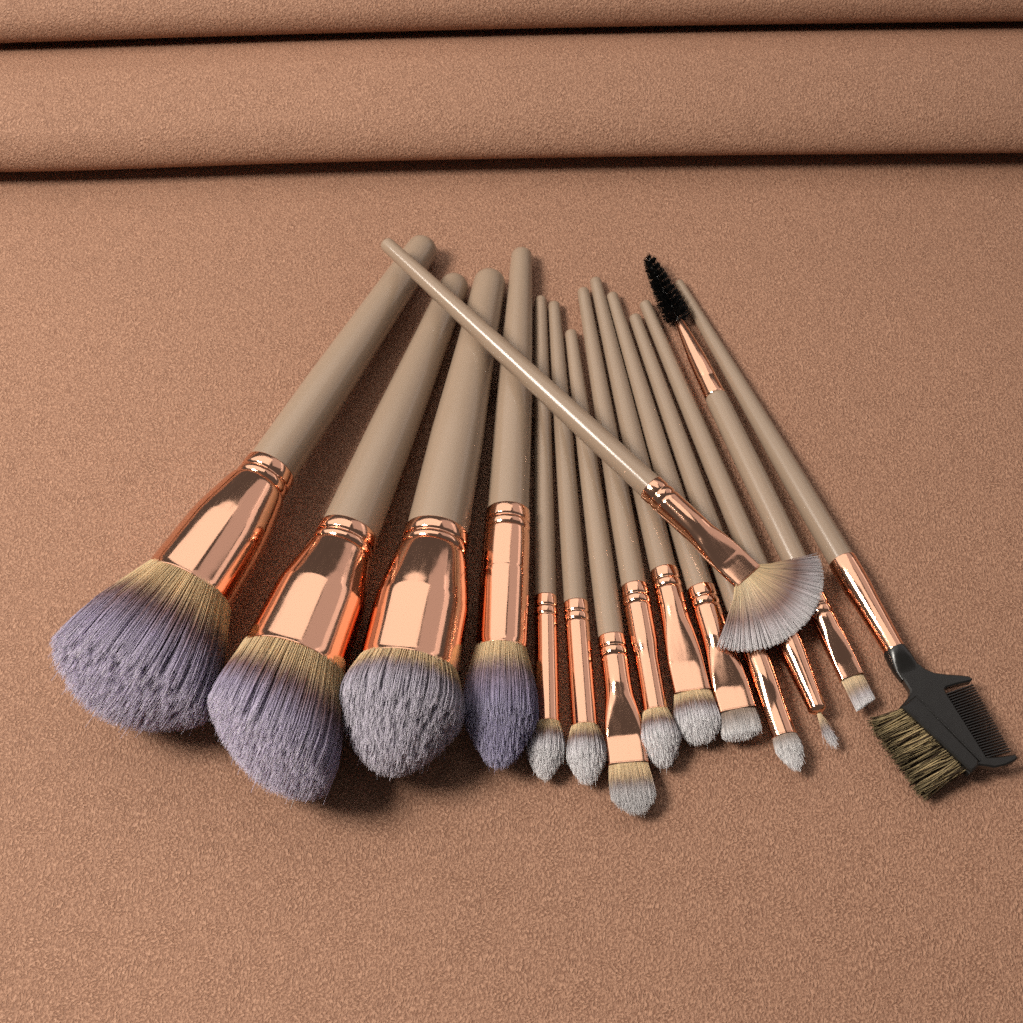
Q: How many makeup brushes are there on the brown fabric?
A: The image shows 15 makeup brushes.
